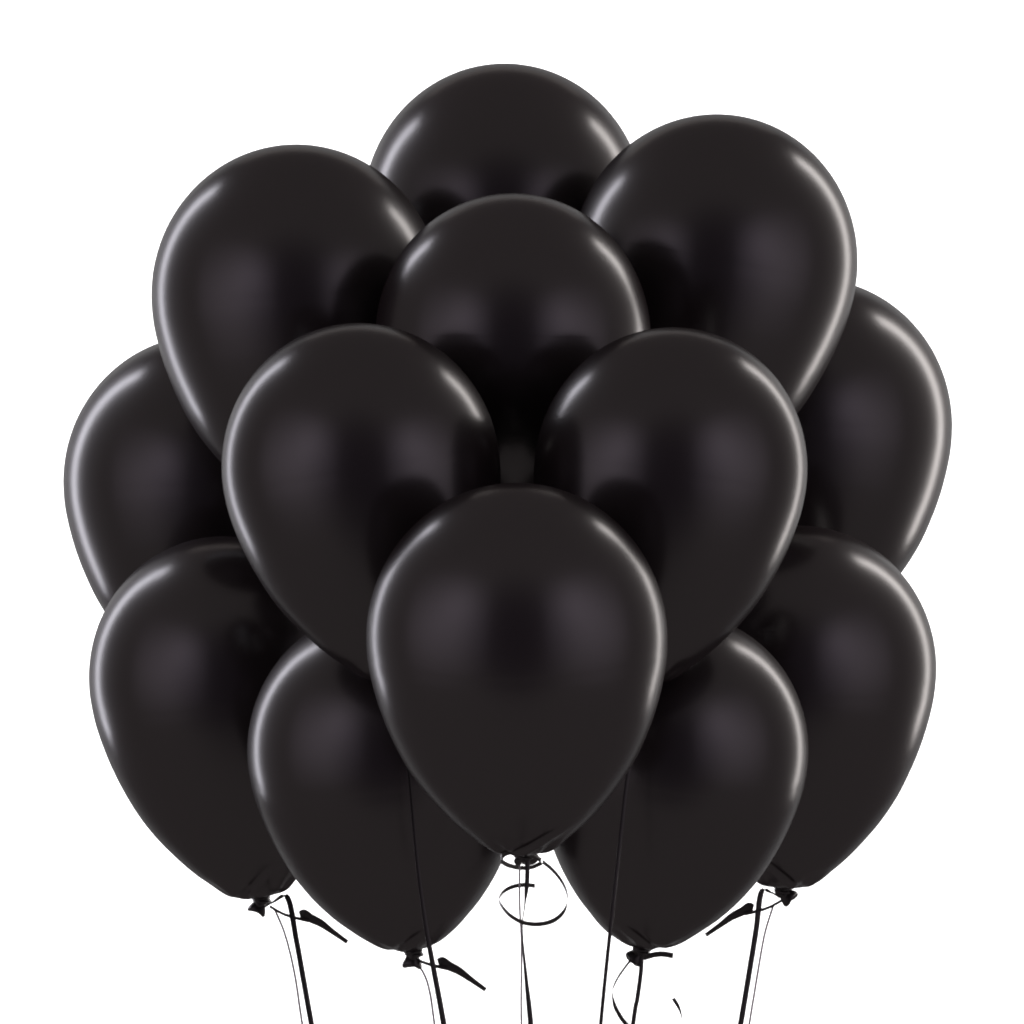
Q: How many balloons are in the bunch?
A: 13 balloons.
